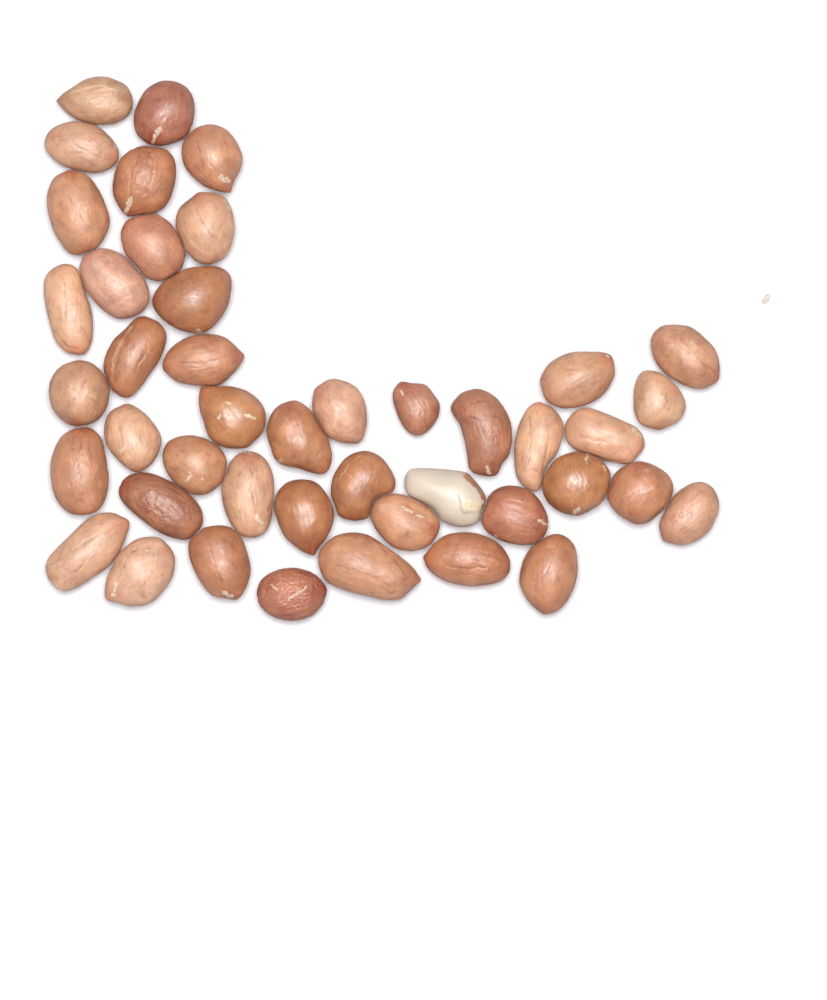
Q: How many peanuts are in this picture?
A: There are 44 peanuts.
